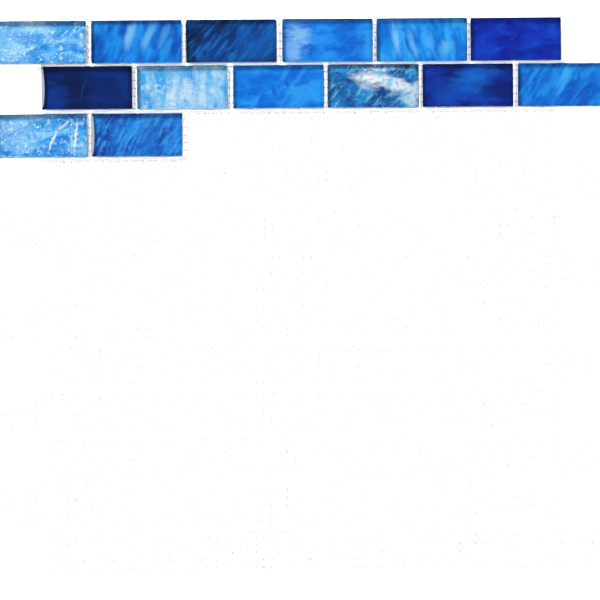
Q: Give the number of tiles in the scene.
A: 14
